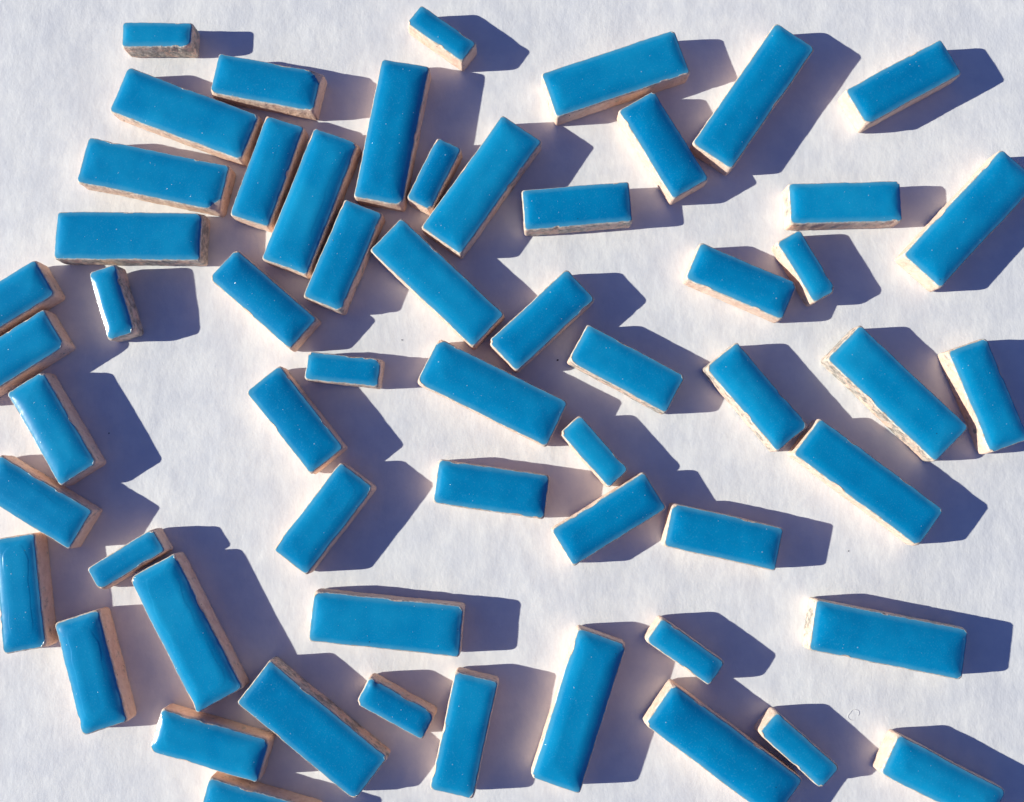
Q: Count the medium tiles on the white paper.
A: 28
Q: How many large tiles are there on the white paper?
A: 19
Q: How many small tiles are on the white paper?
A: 11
